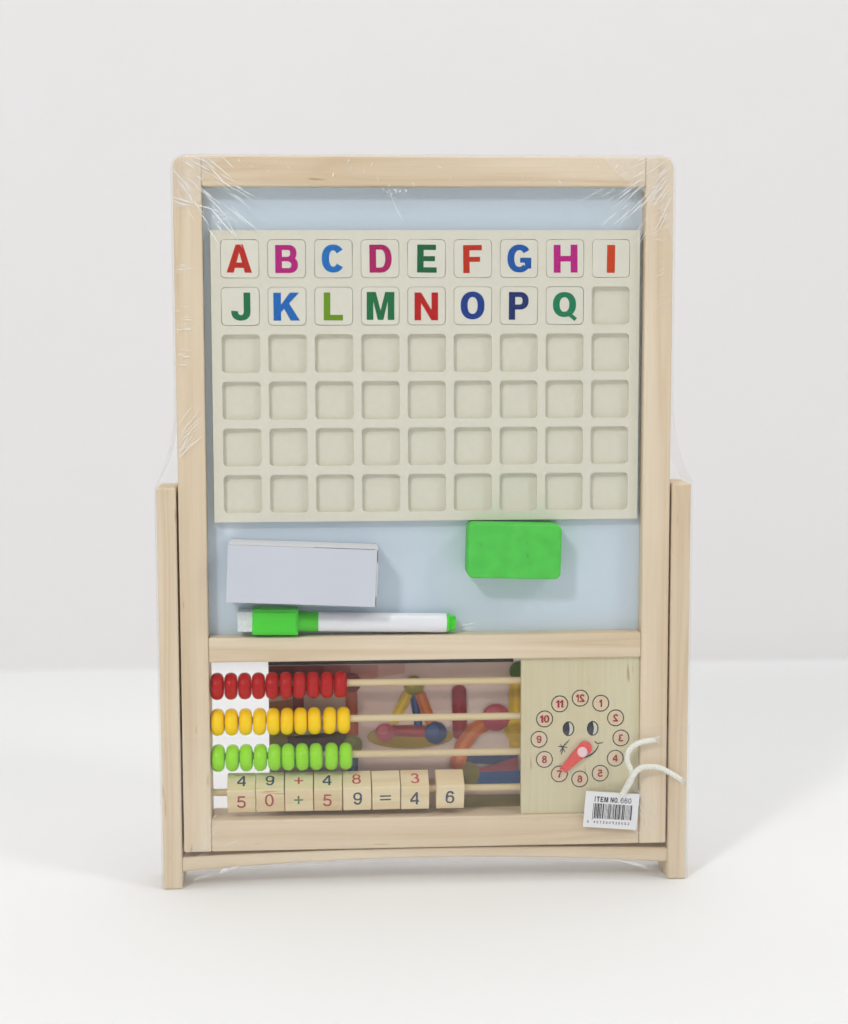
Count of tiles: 17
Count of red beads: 10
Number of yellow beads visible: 10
